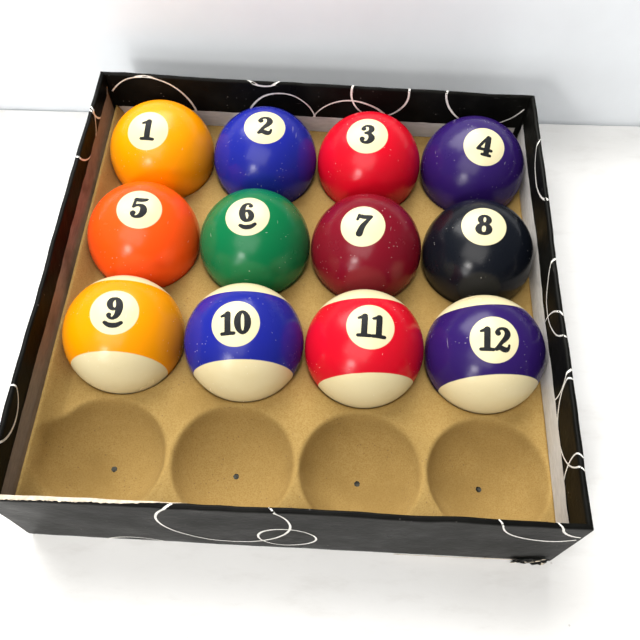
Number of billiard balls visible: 12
